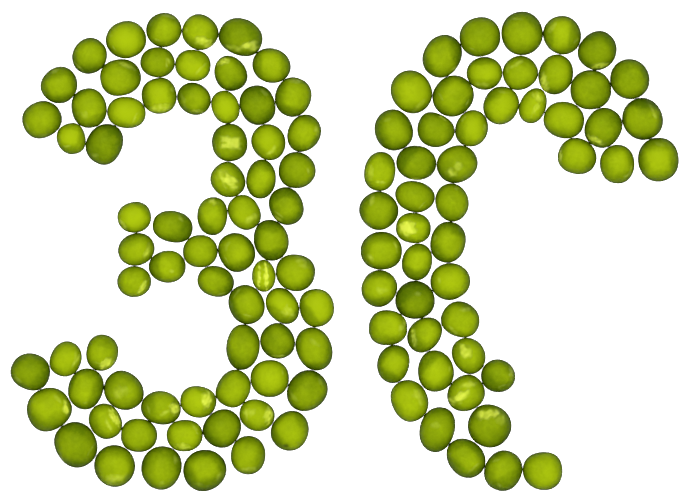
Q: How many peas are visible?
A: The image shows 119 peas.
